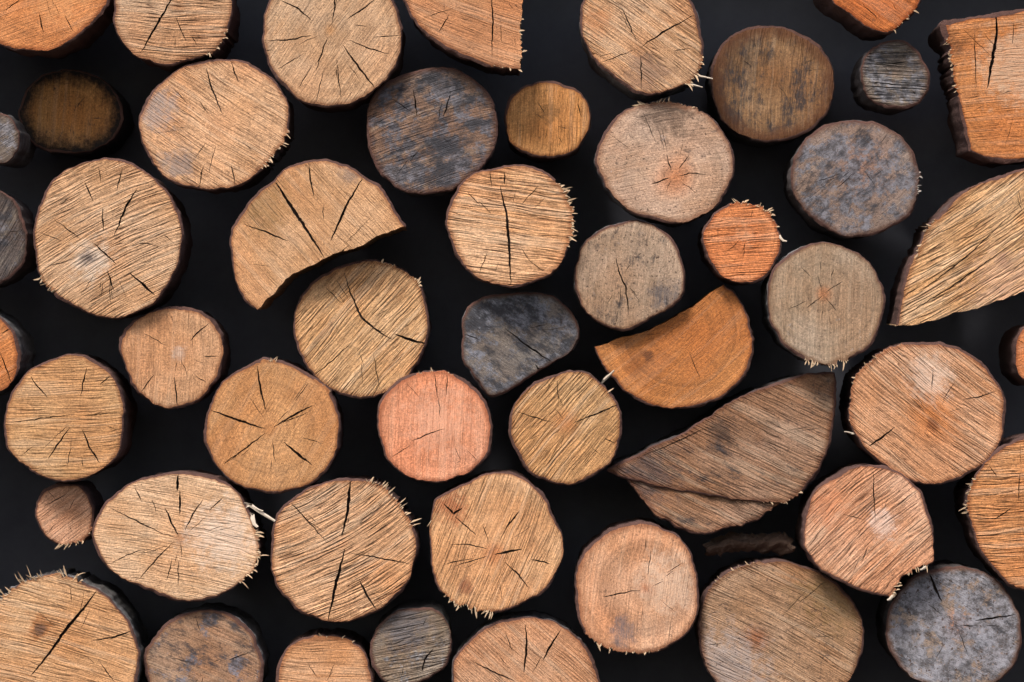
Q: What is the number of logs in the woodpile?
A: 50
